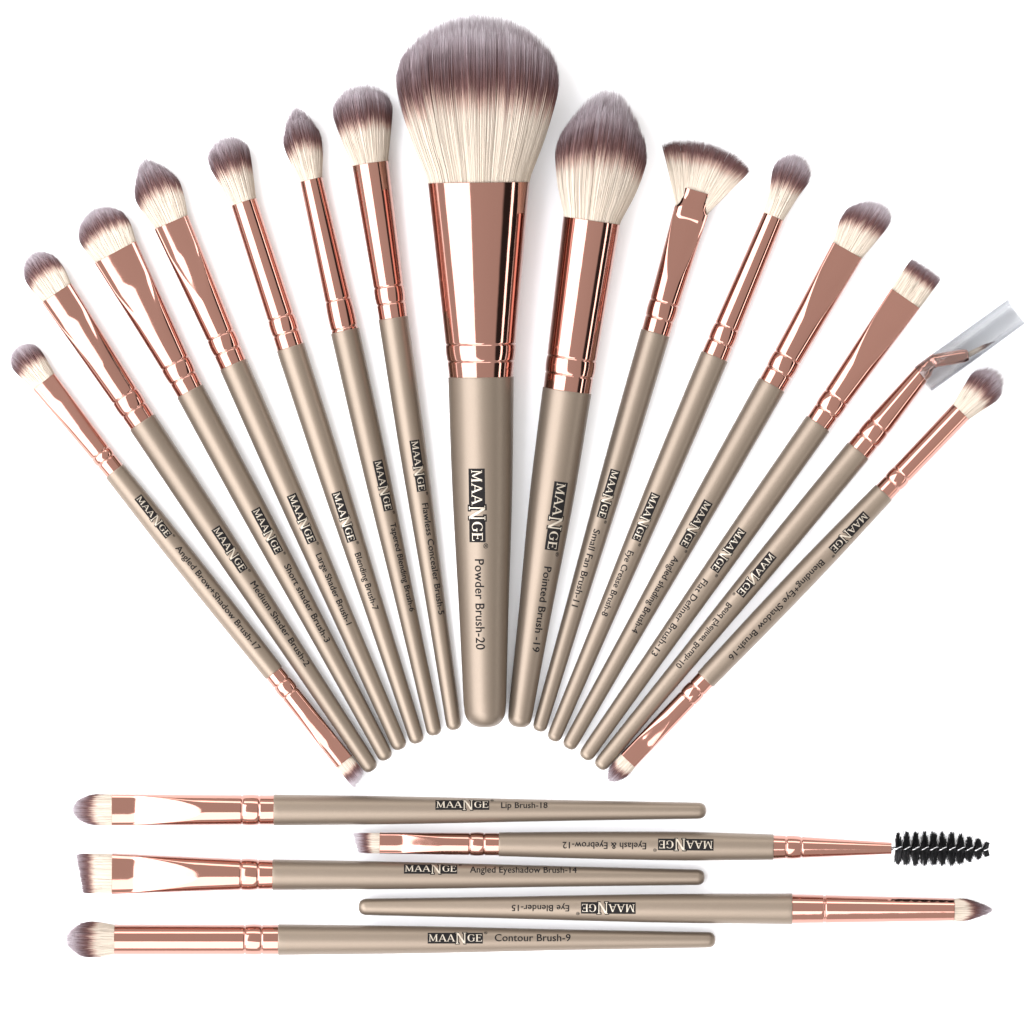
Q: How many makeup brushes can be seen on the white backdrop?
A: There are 20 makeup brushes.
